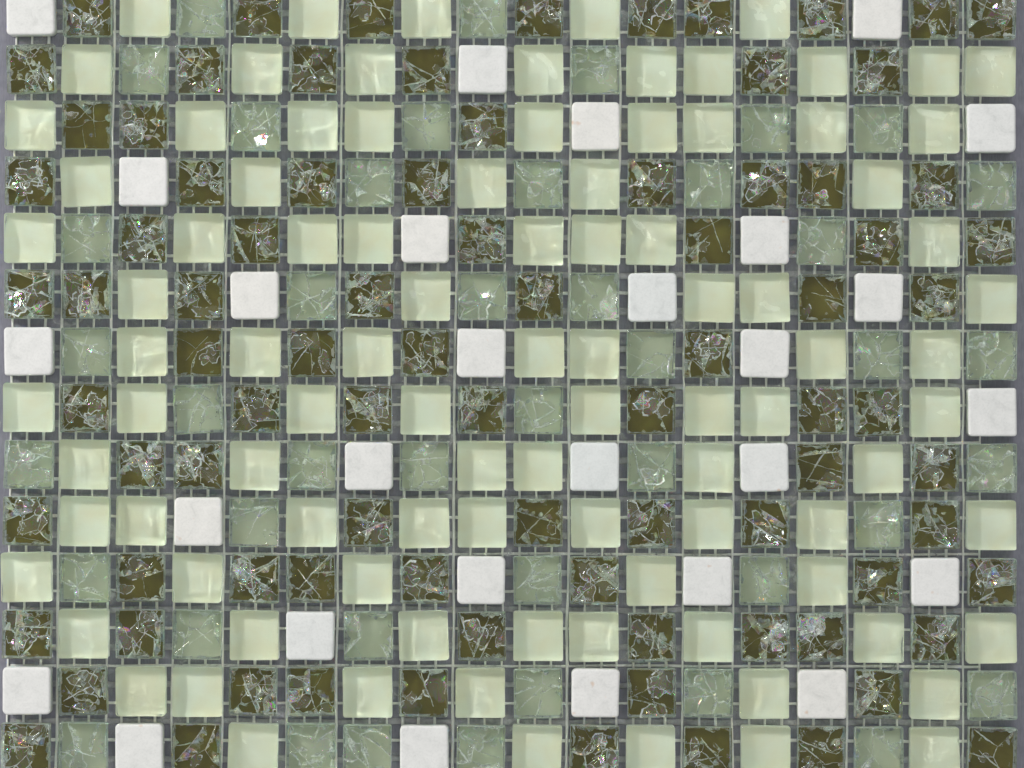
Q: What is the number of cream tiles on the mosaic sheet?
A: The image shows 95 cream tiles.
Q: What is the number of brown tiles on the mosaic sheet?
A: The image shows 86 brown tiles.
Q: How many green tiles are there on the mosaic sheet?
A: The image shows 43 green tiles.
